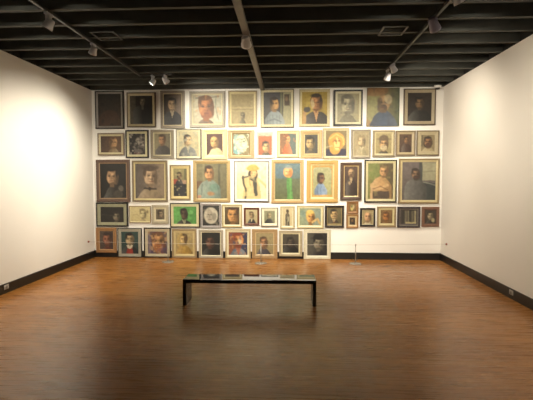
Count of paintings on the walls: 60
